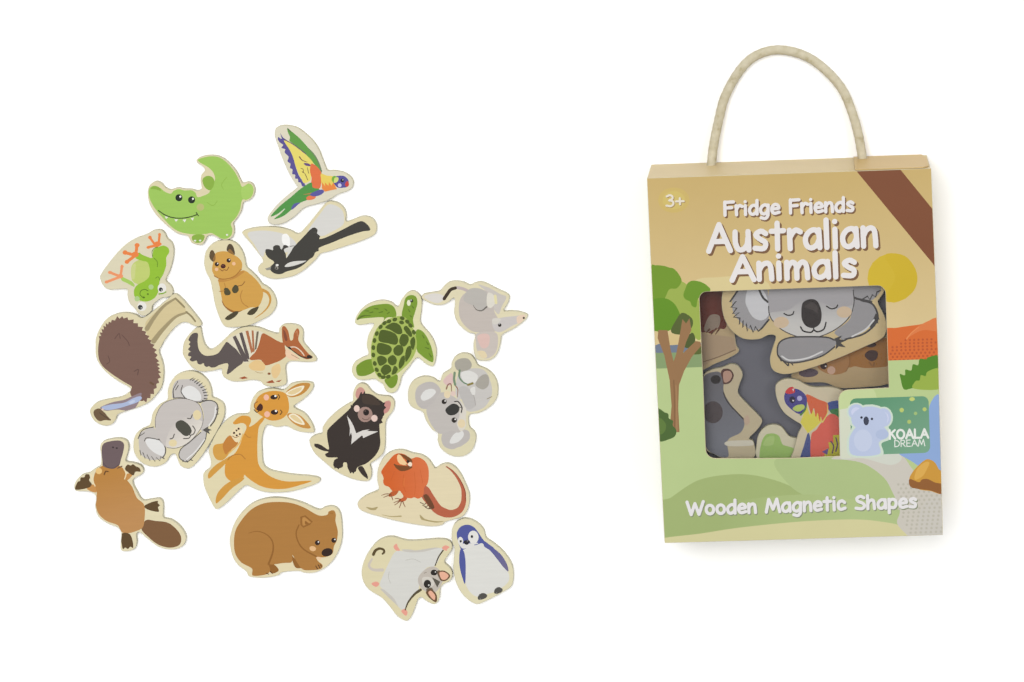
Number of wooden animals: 24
